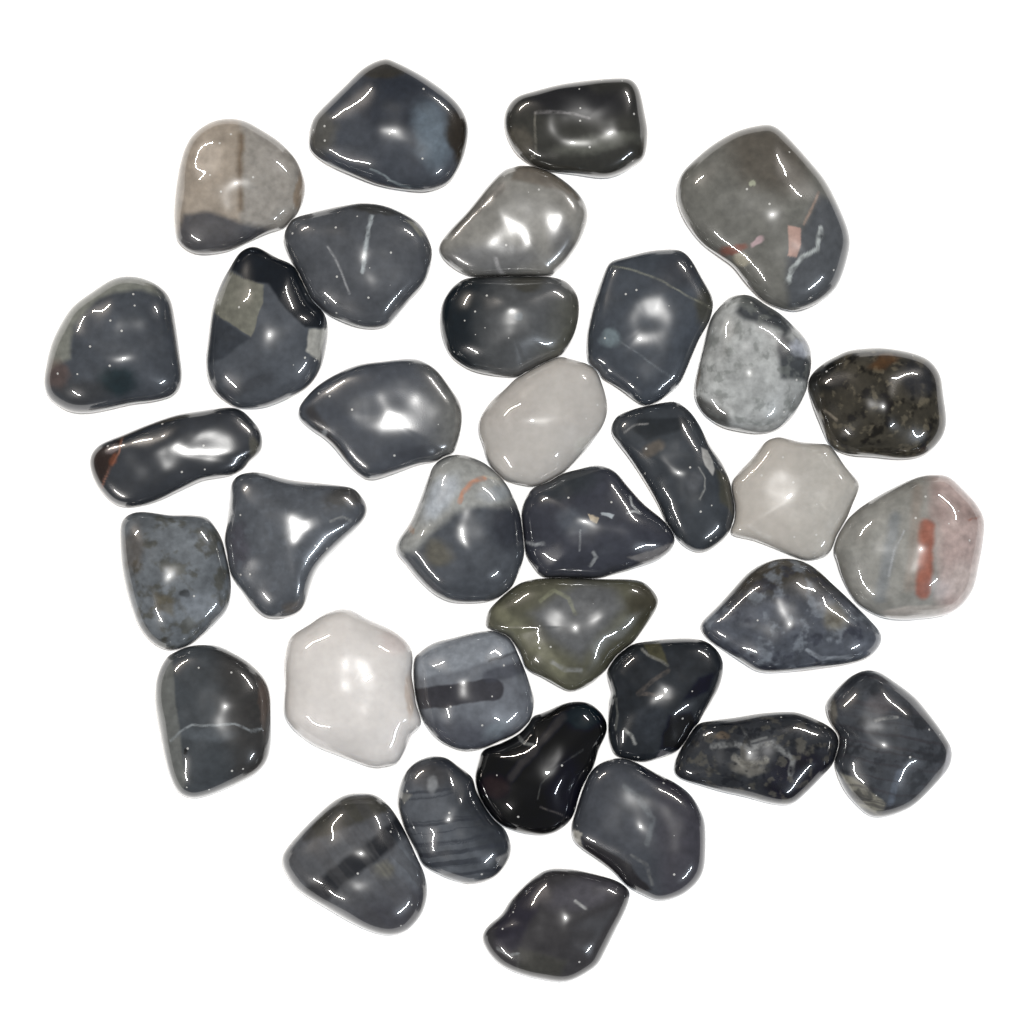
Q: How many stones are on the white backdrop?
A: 35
